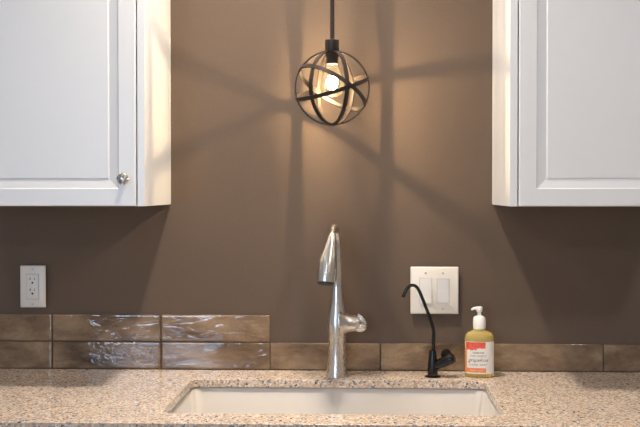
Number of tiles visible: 10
